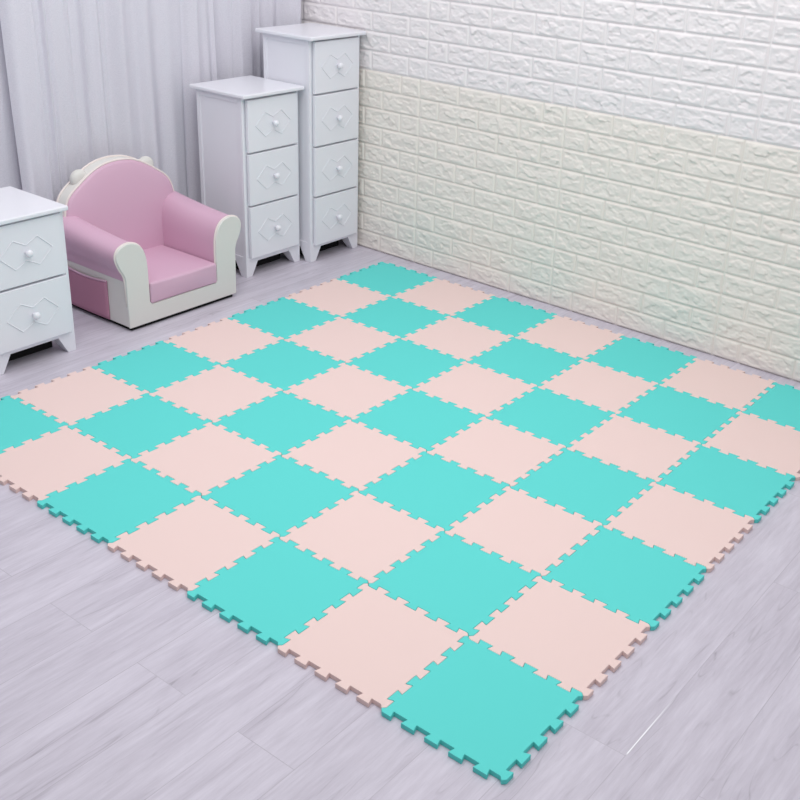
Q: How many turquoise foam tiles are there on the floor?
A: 25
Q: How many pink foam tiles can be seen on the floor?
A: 24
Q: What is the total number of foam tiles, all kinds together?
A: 49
